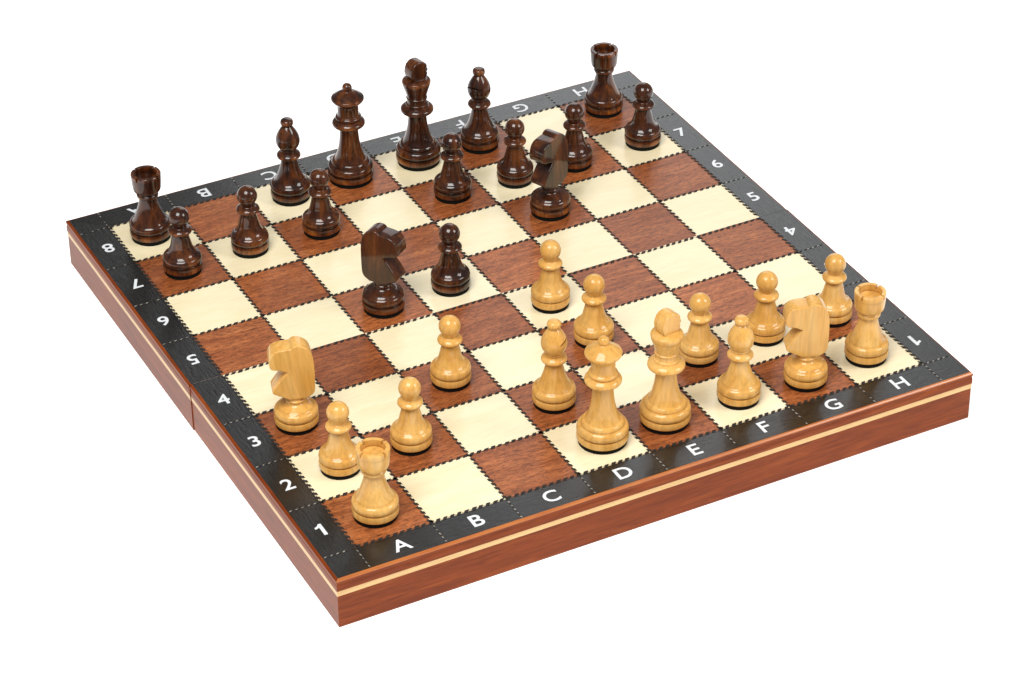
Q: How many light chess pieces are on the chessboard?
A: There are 16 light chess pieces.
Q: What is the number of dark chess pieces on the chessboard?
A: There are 16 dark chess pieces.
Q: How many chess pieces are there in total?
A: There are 32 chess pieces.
